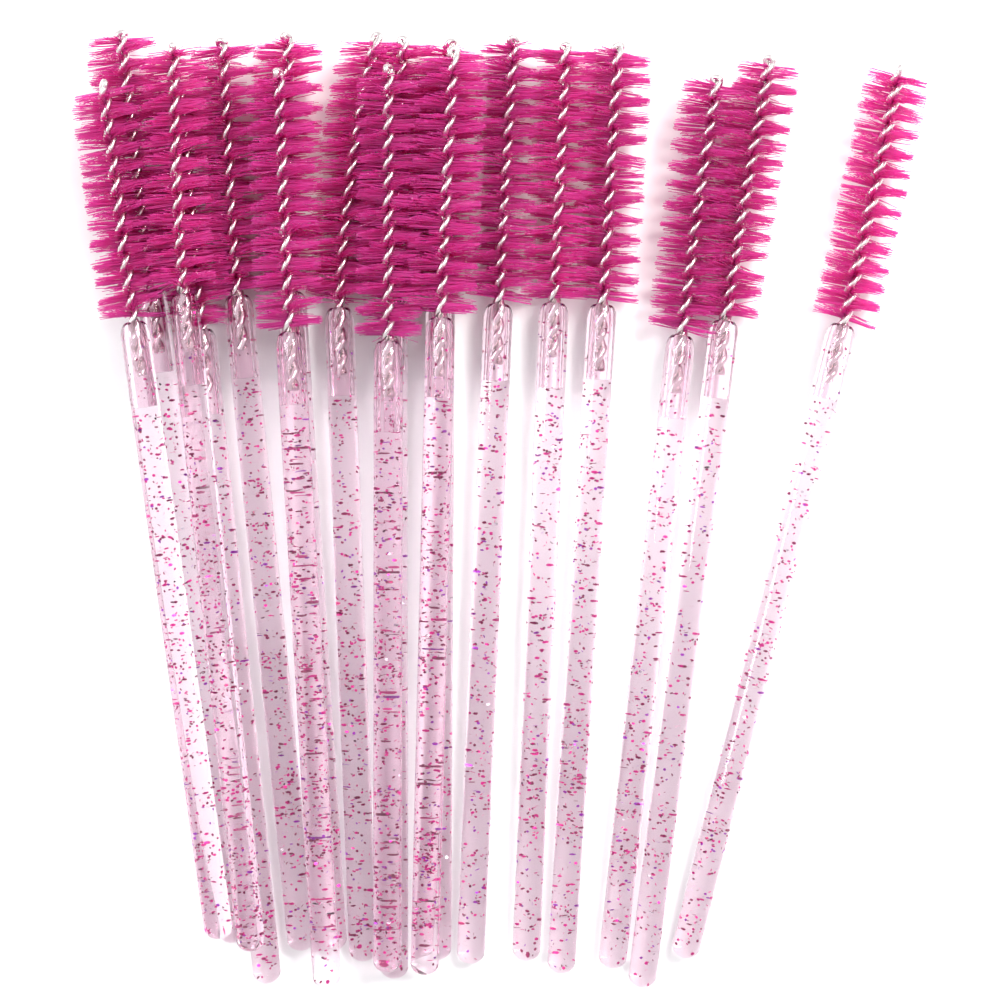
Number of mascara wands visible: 18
